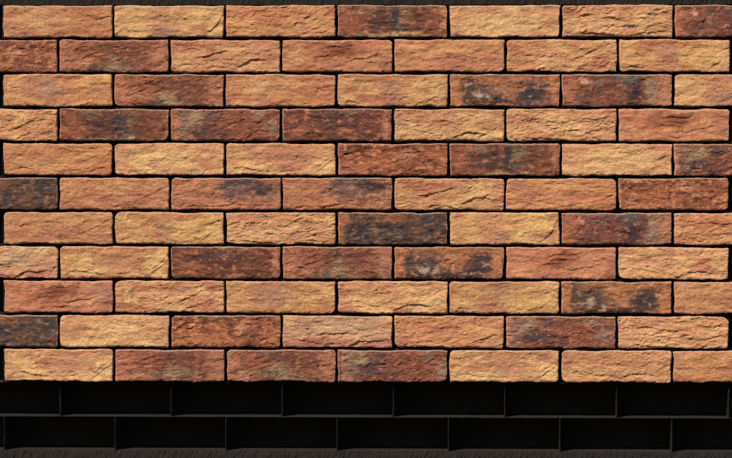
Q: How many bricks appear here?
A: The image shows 77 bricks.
